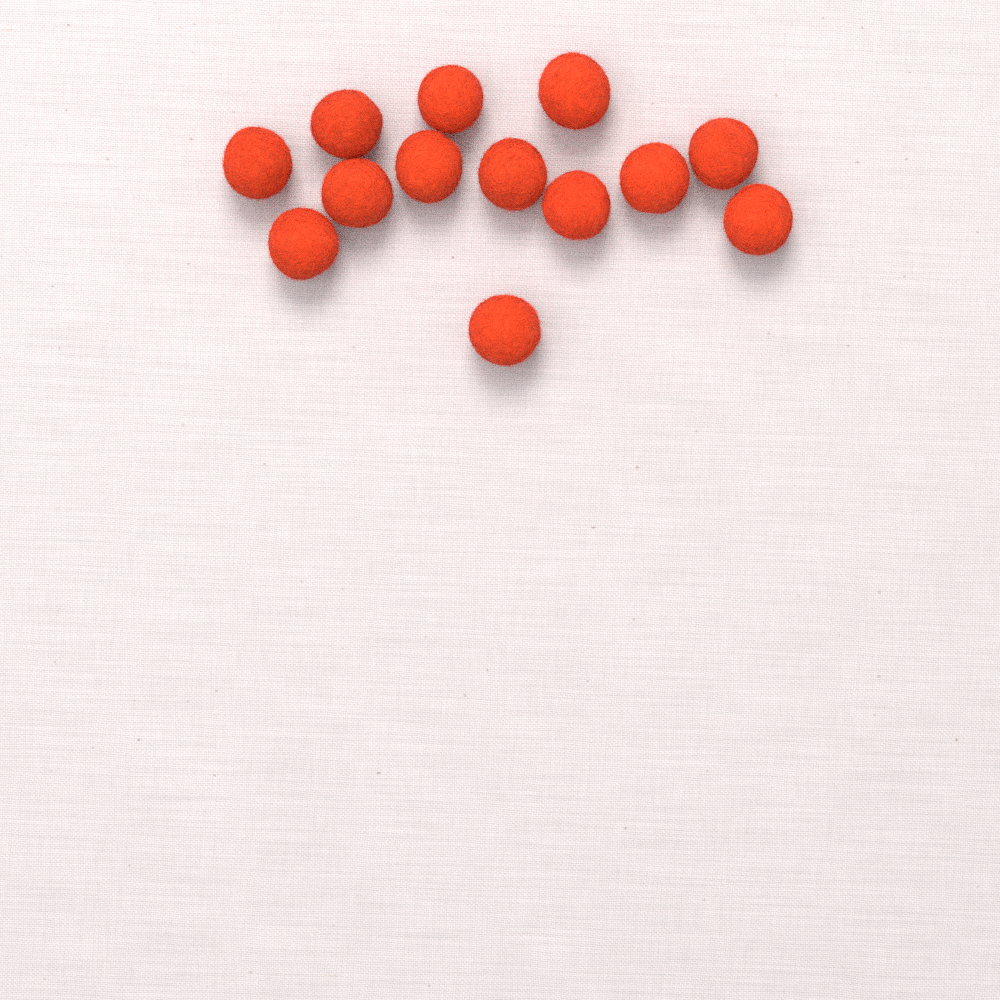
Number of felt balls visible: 13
